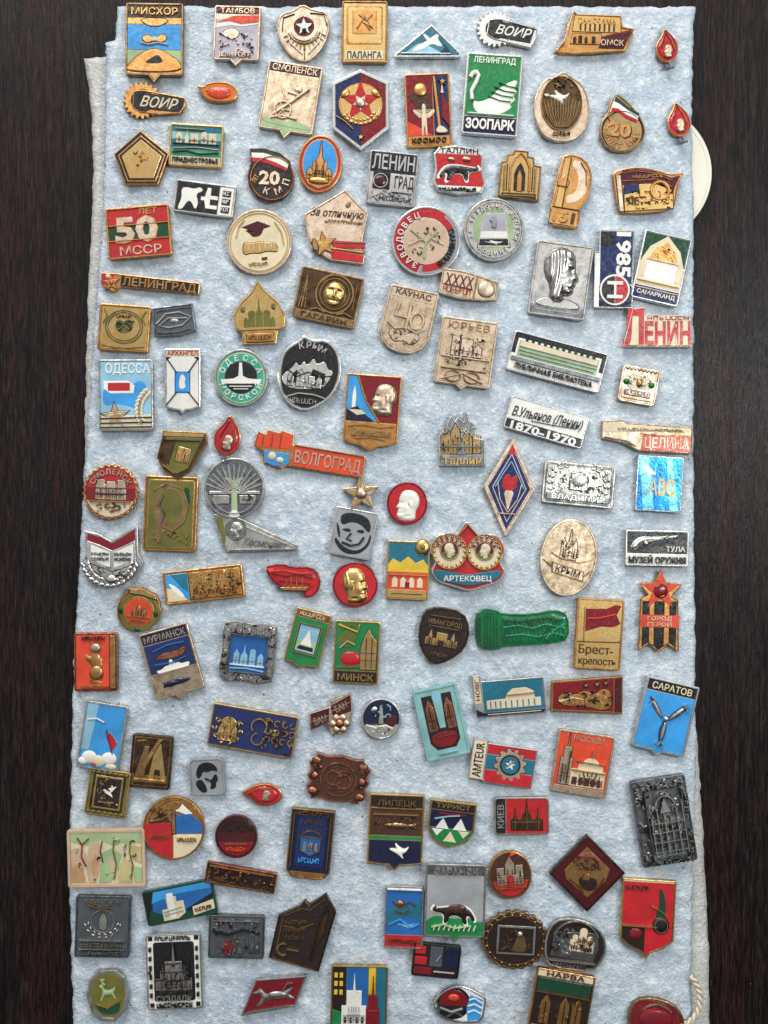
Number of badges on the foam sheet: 128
